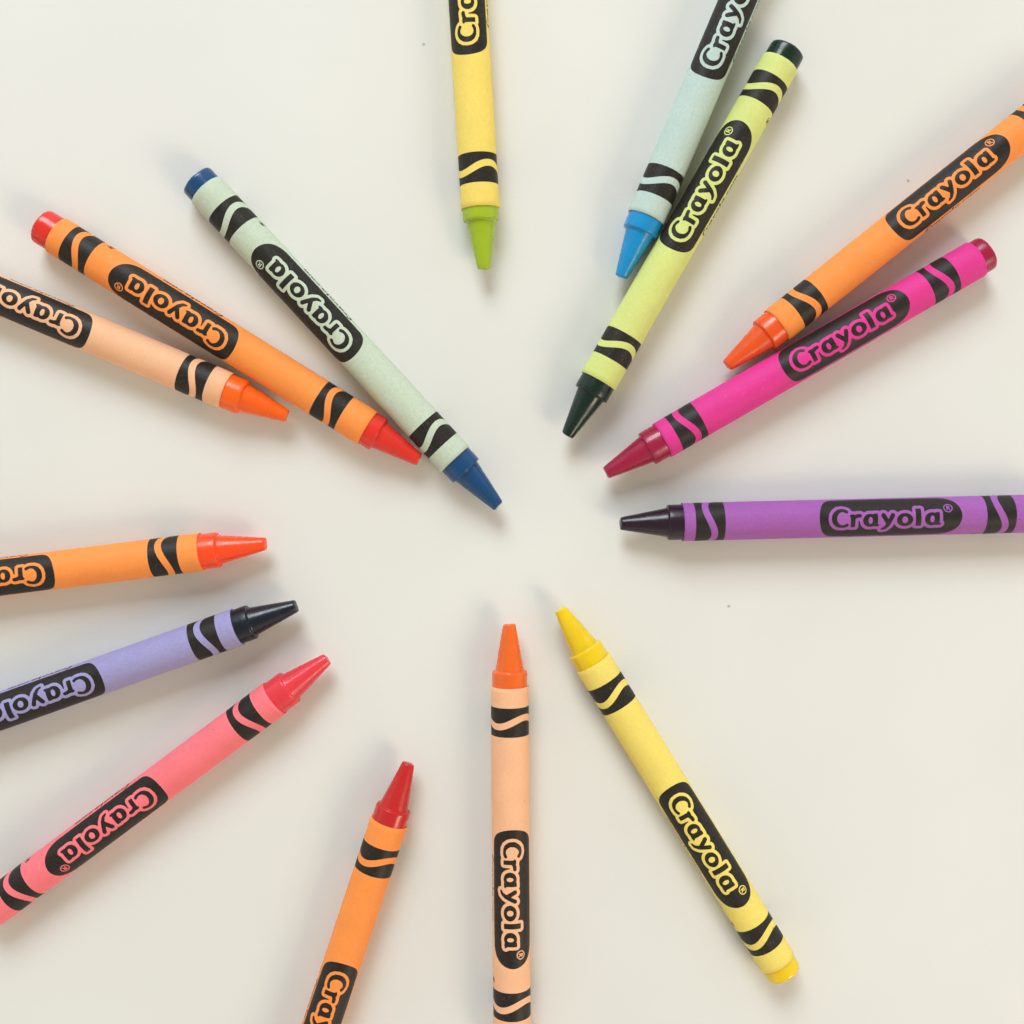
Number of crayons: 15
